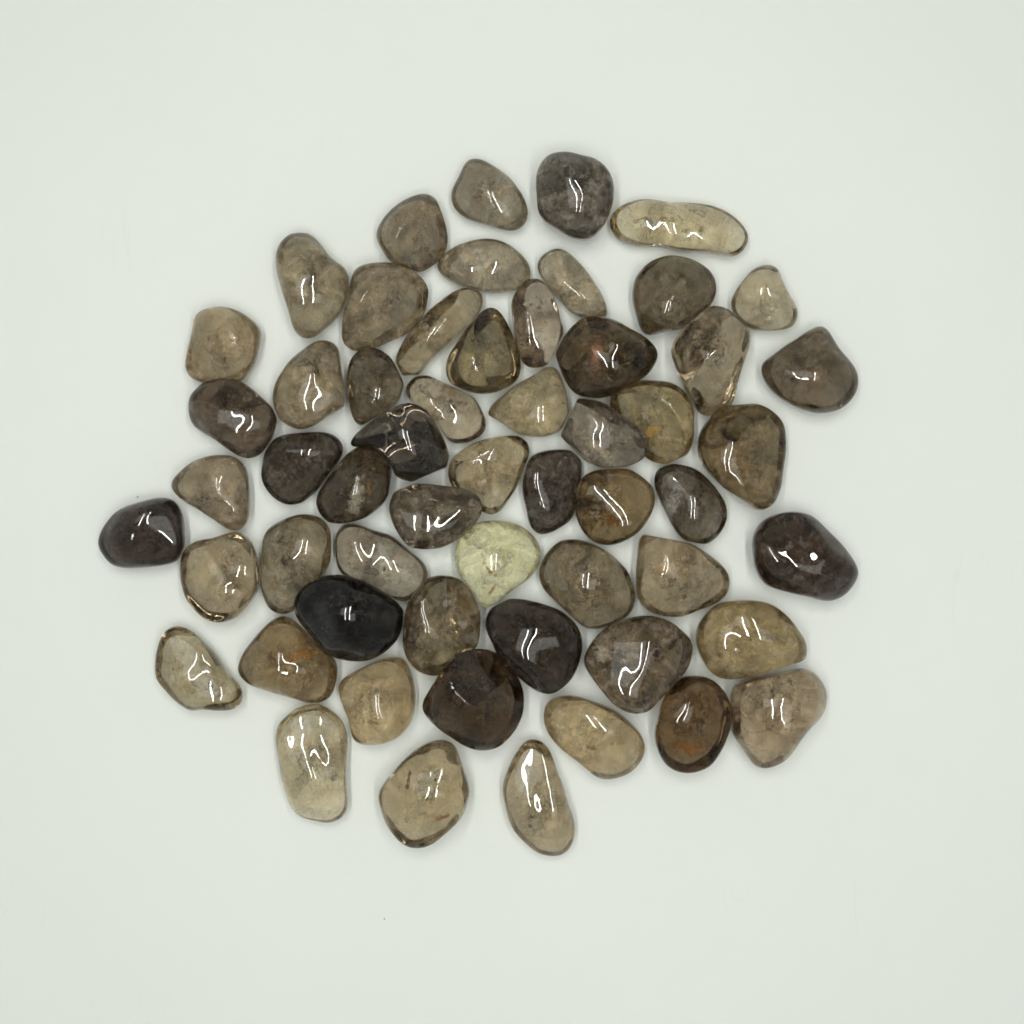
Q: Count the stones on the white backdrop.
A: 57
